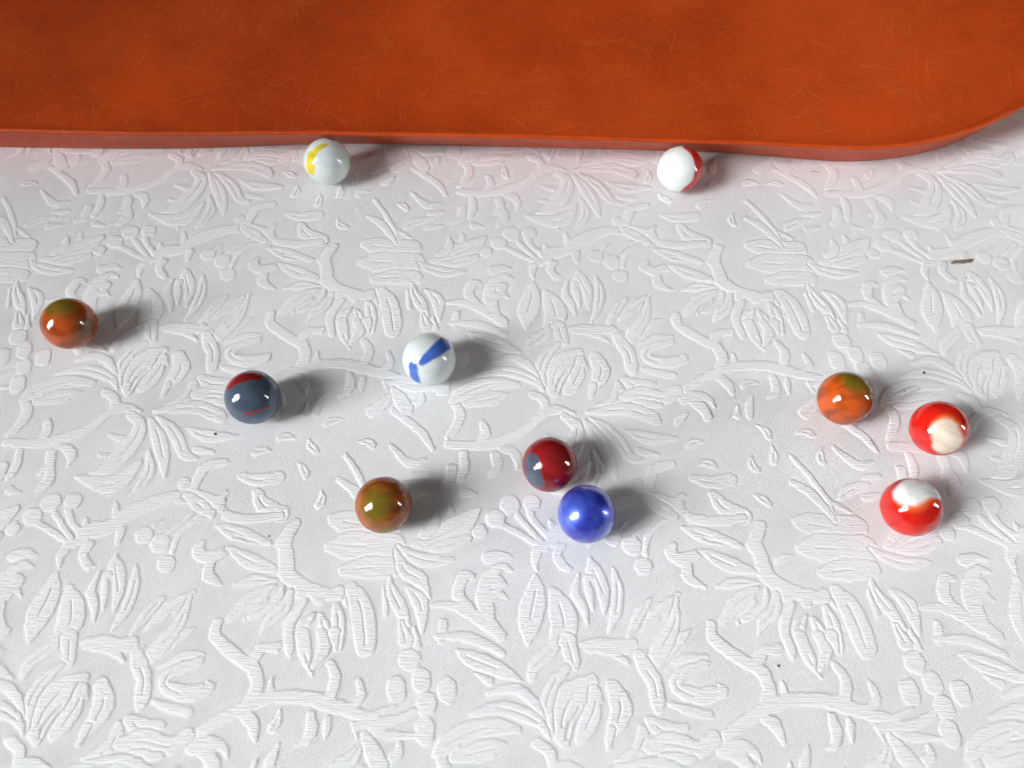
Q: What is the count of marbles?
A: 11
